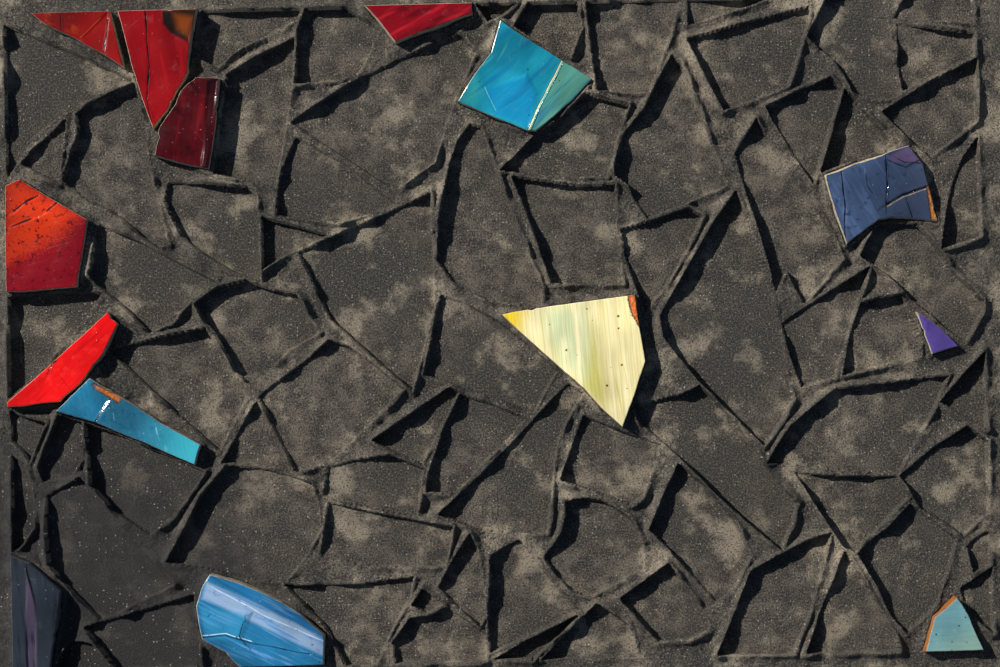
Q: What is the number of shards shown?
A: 14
